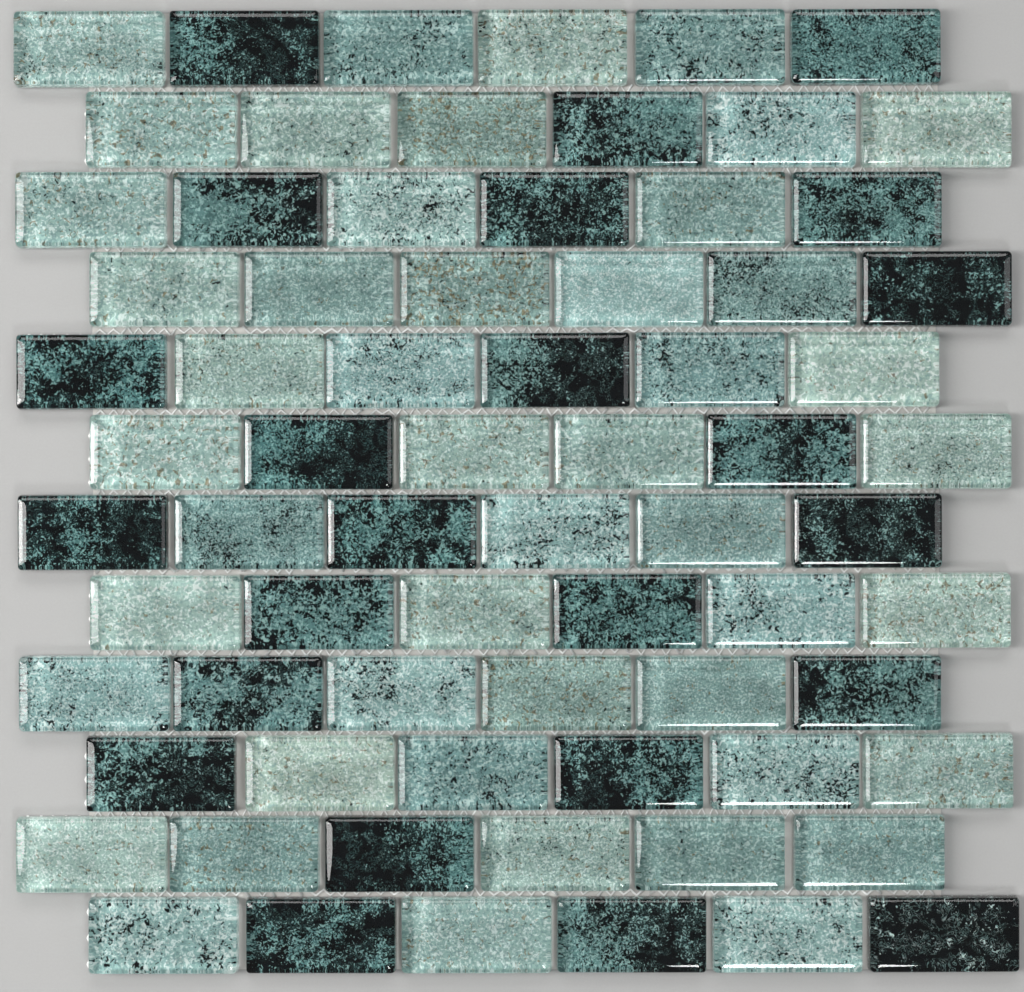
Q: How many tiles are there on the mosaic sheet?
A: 72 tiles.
